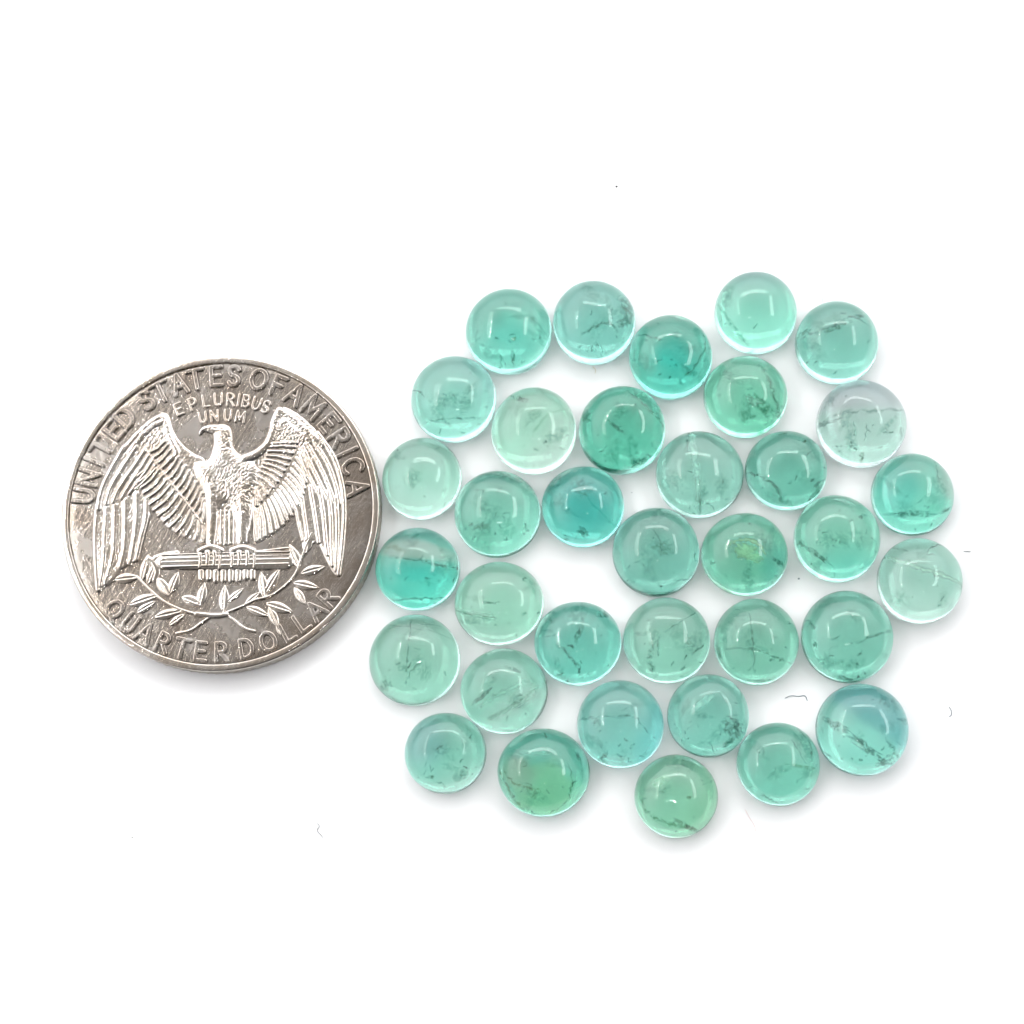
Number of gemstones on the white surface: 35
